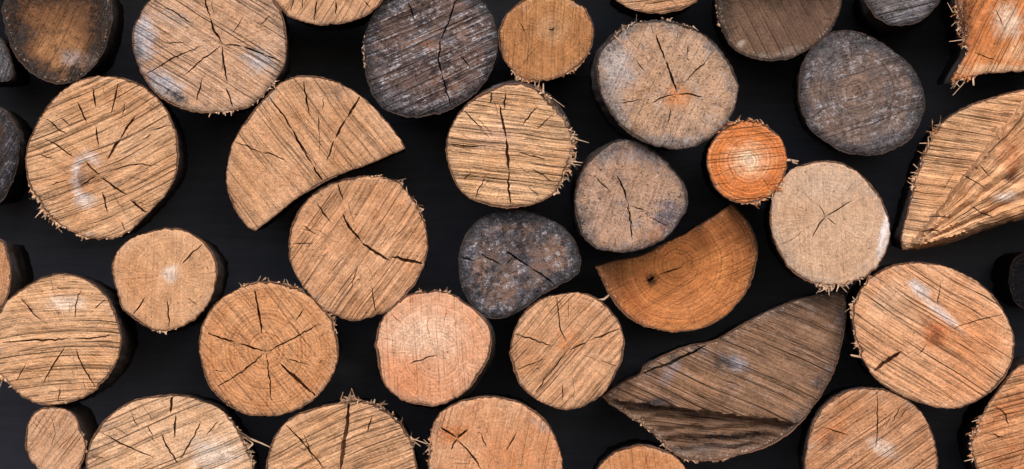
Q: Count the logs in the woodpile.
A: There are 39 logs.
